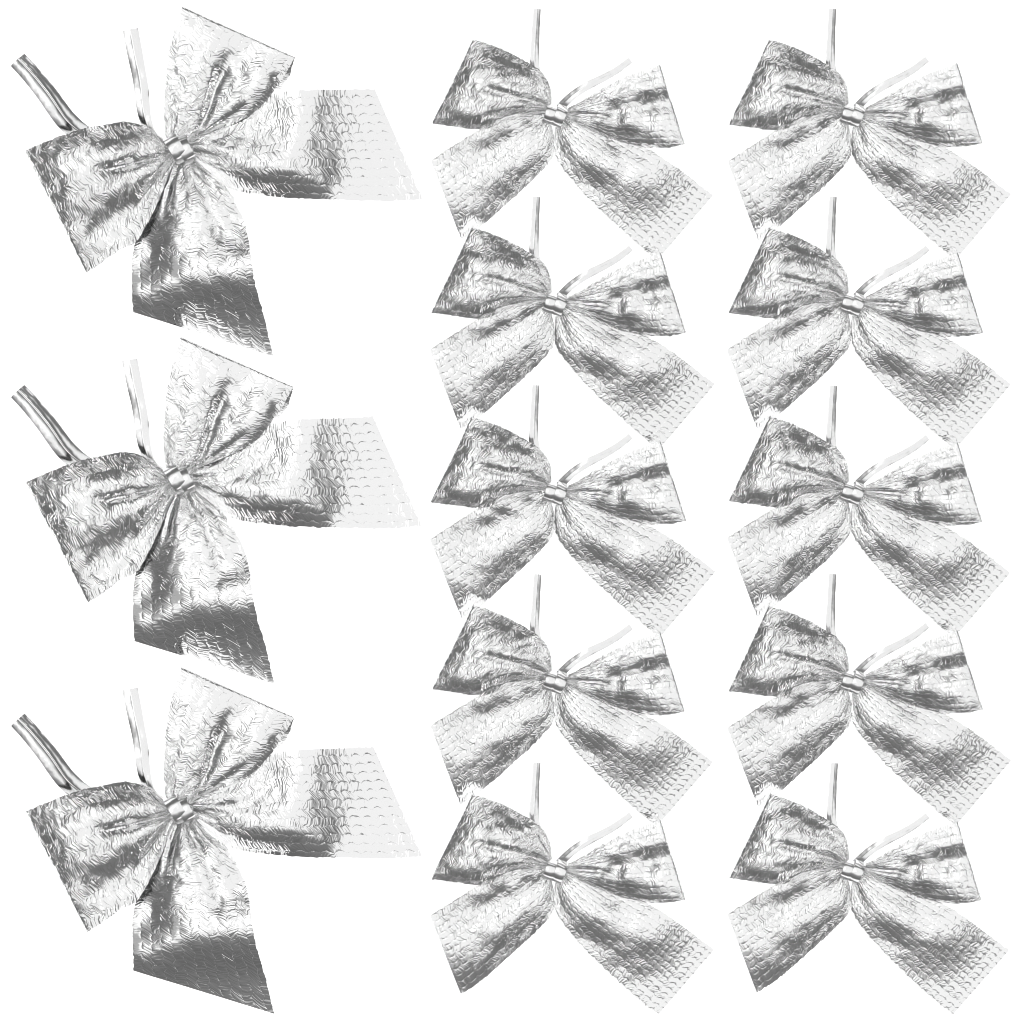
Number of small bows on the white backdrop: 10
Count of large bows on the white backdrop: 3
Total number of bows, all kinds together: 13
